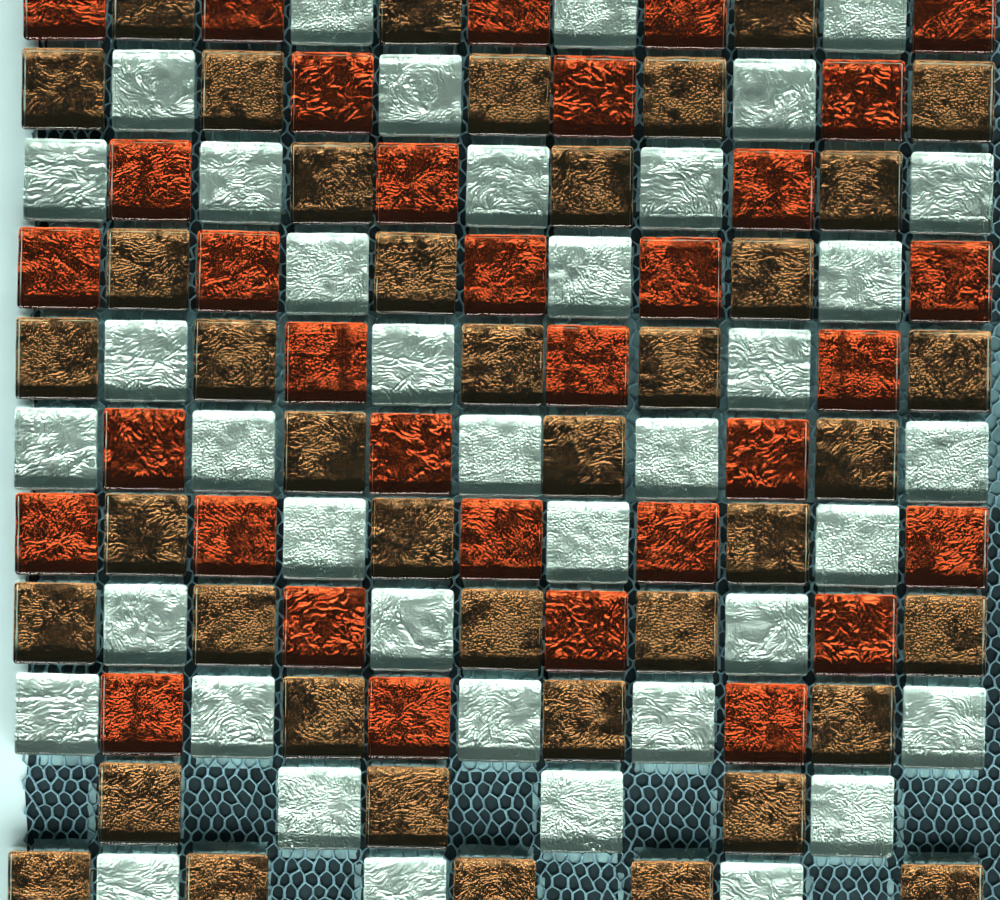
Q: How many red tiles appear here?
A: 33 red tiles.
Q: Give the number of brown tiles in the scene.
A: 41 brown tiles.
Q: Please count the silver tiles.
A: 39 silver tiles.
